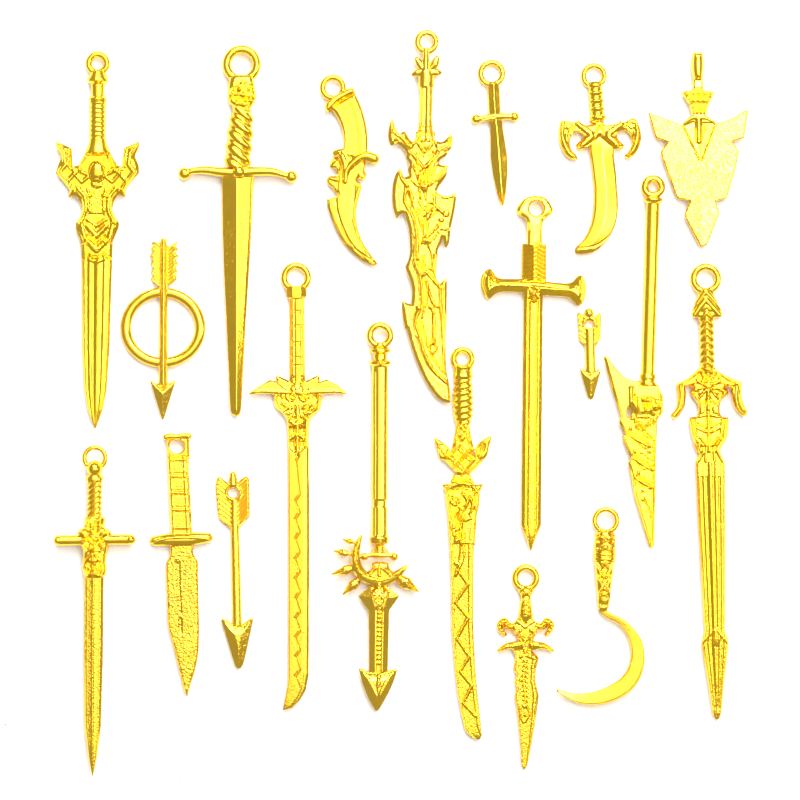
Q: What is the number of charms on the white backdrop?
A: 20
